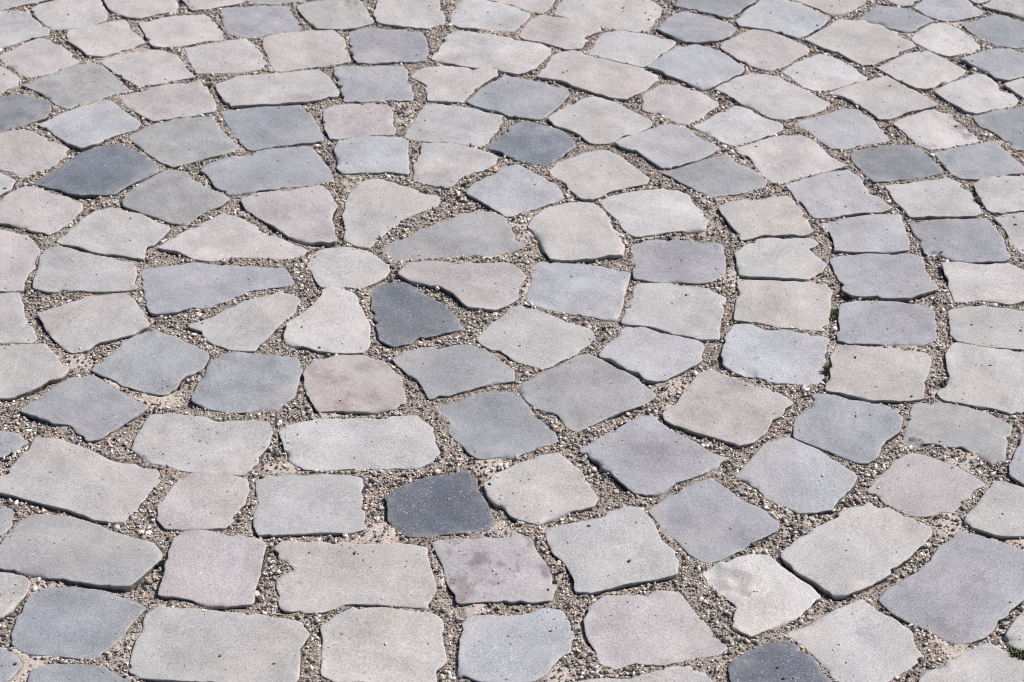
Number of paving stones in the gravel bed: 164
